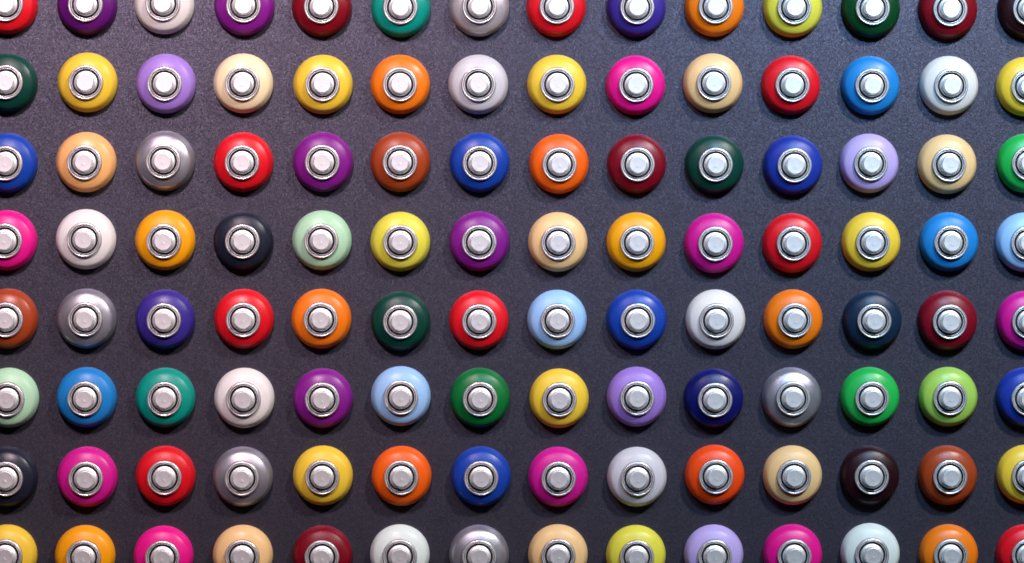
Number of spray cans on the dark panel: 112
